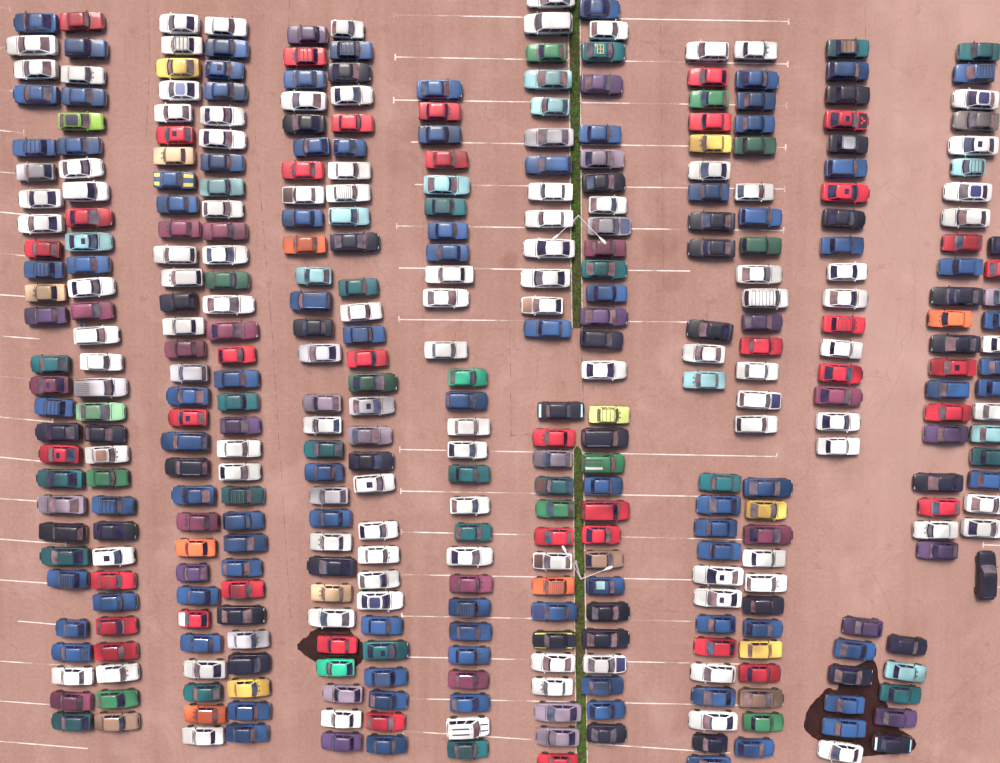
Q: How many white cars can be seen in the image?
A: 100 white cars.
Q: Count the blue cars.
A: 90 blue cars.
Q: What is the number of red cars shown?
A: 39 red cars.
